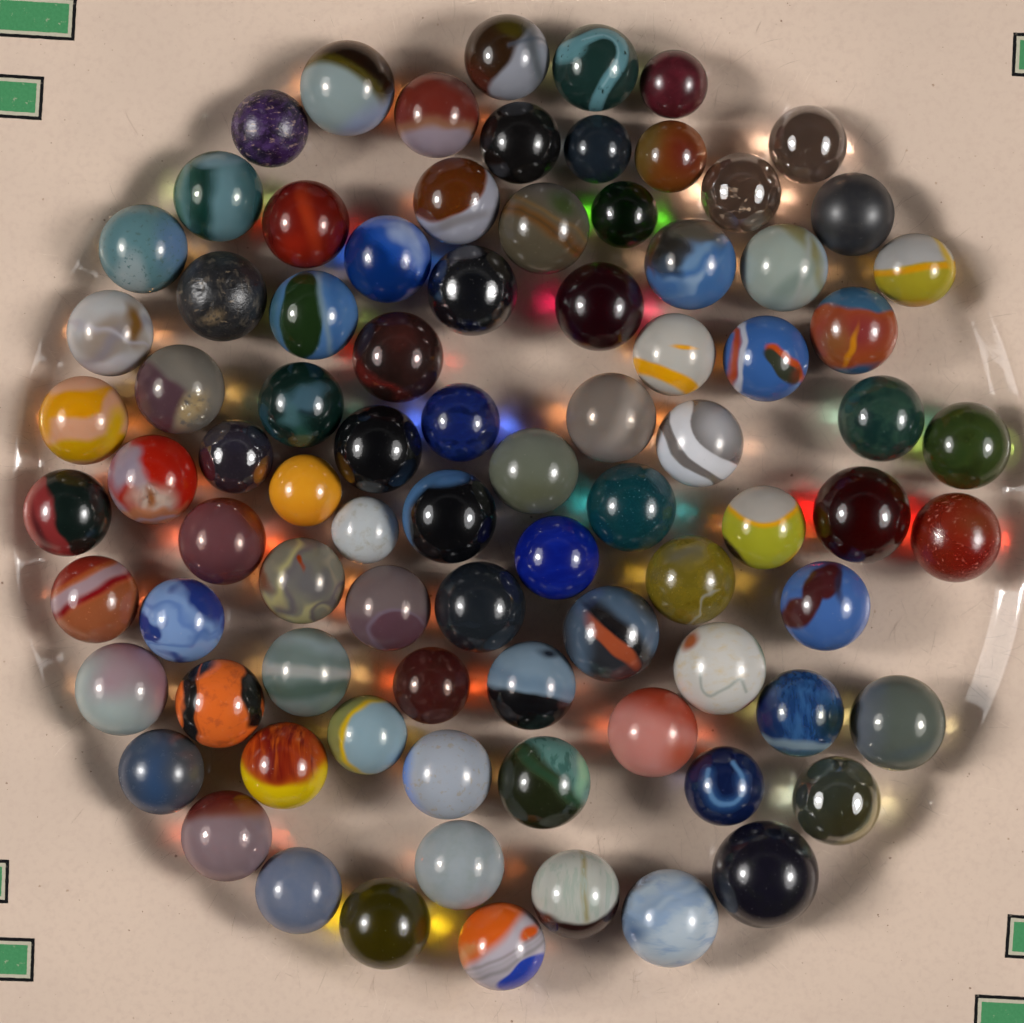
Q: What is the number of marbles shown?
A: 85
